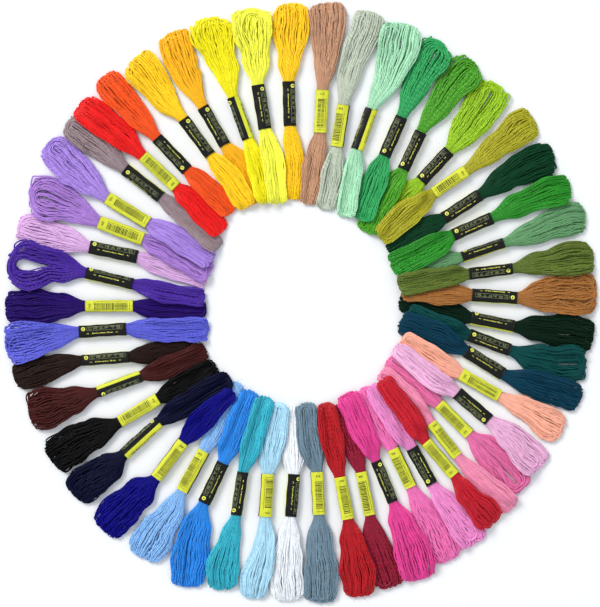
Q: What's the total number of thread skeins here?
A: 50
